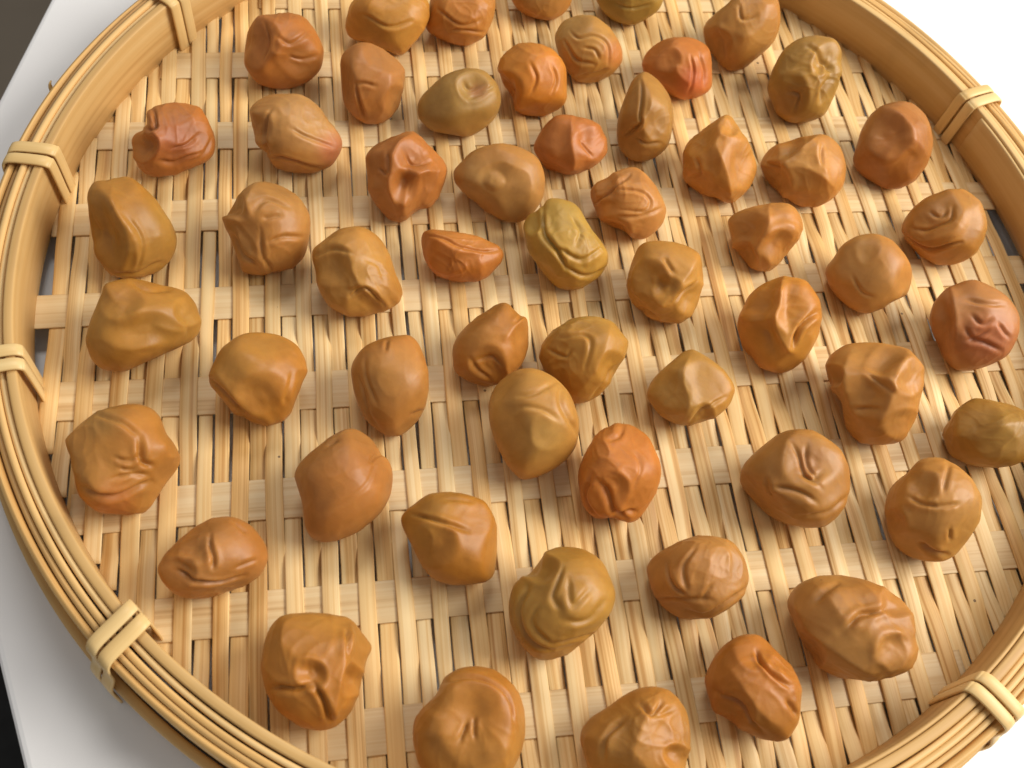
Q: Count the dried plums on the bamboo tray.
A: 56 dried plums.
